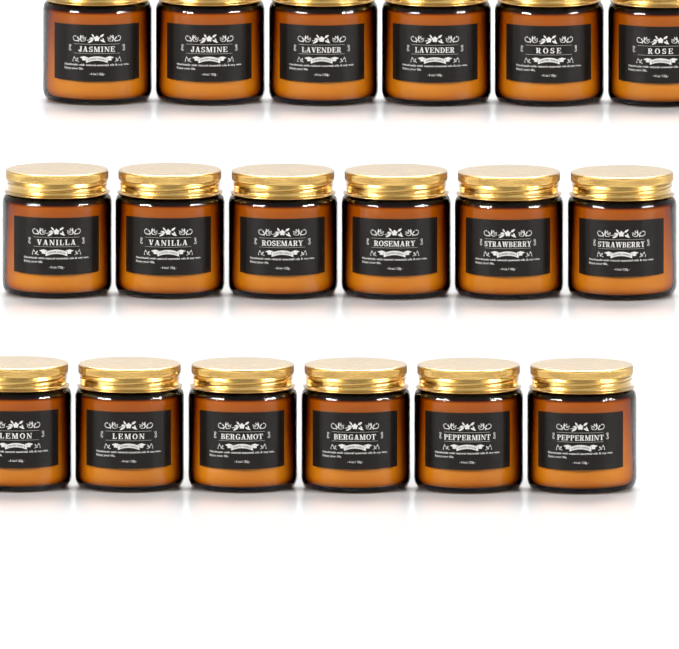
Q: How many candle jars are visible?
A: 18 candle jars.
